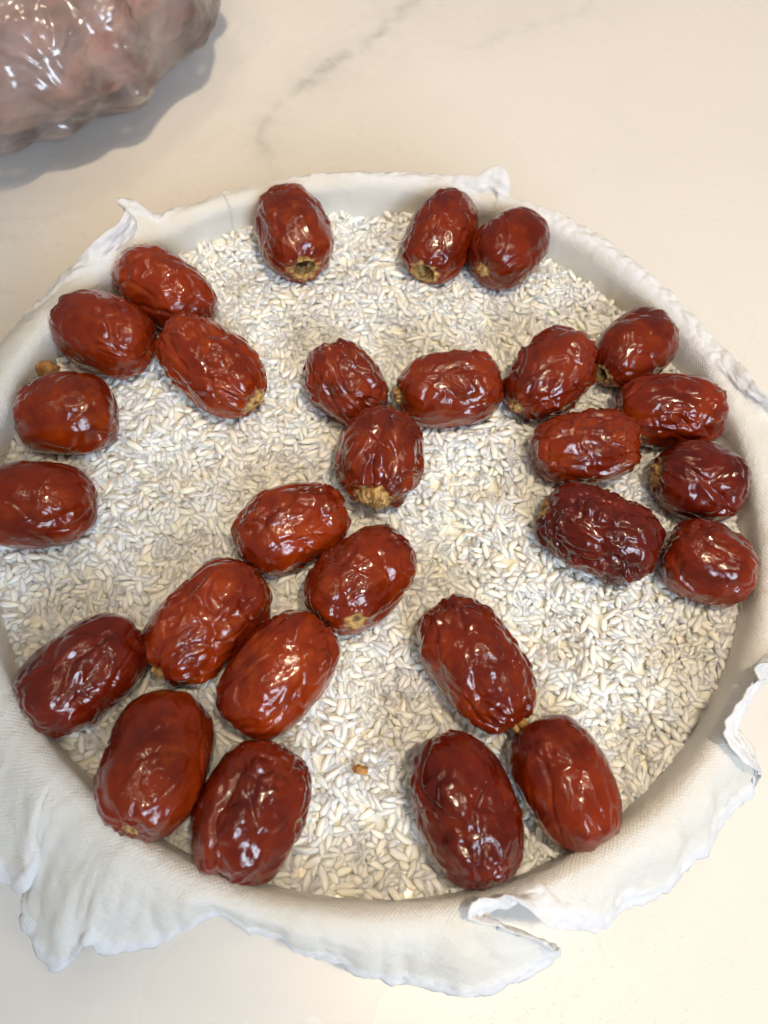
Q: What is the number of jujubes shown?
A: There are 28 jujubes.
